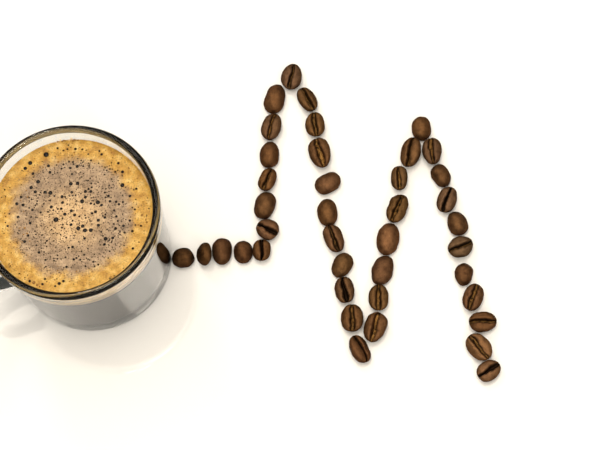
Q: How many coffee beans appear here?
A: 40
